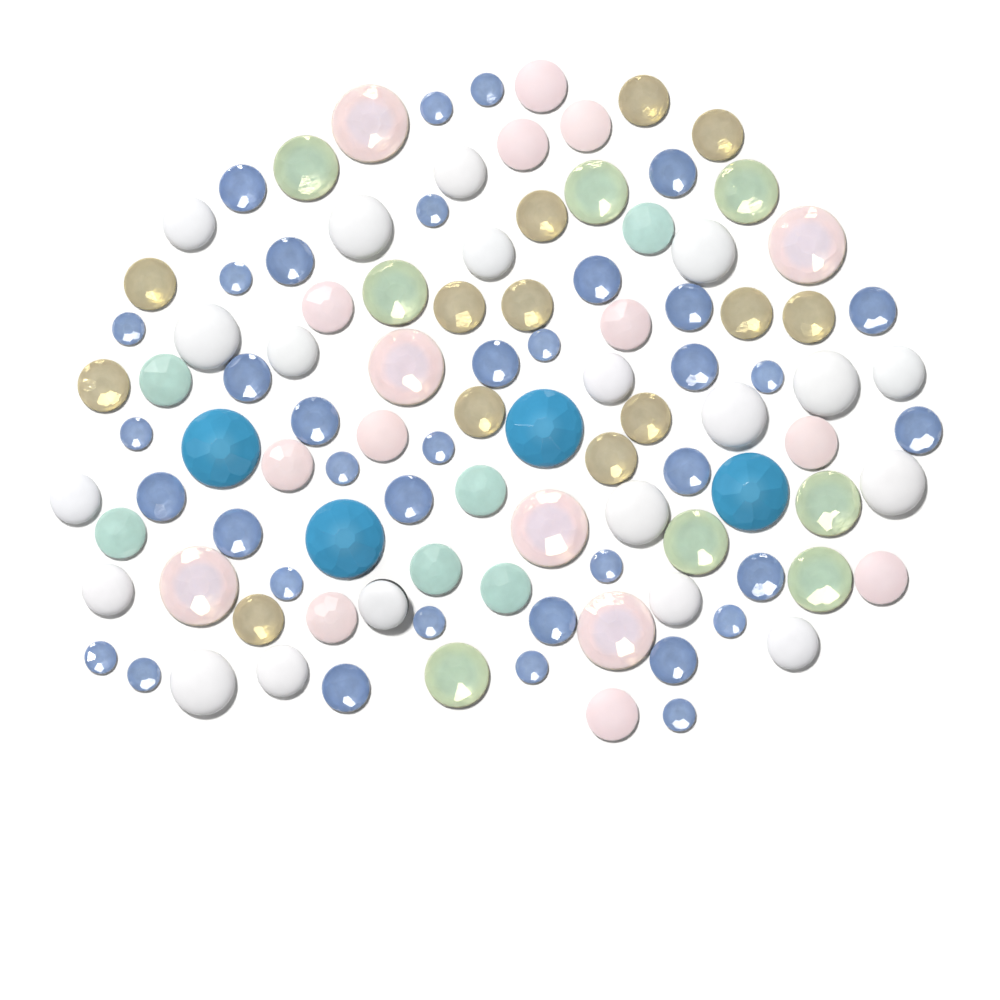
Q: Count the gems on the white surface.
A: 105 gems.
